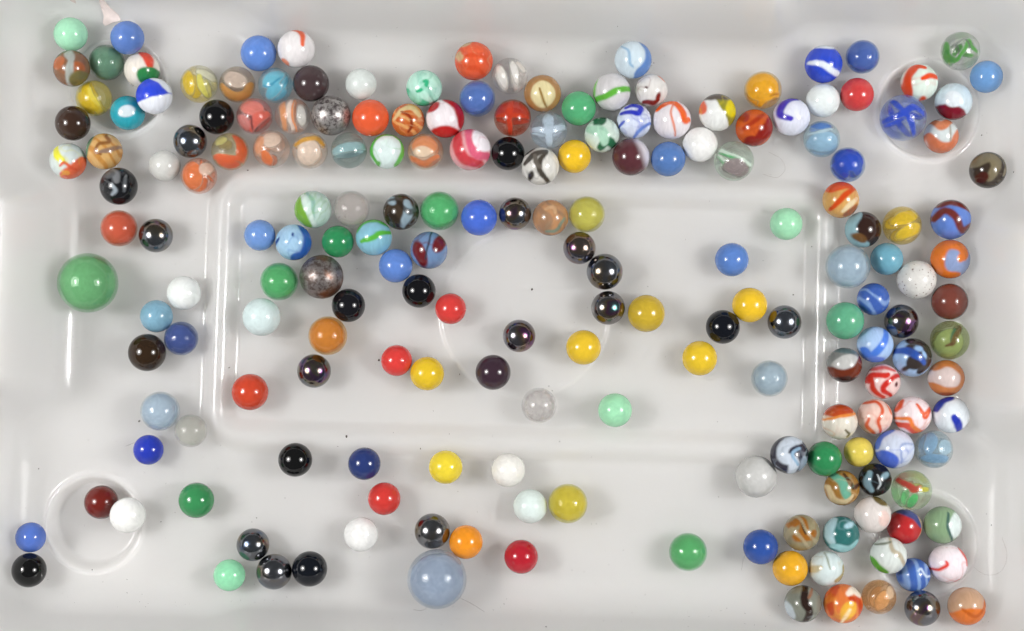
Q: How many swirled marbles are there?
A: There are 93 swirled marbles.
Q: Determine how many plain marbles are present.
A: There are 85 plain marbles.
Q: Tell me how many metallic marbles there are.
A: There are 16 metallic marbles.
